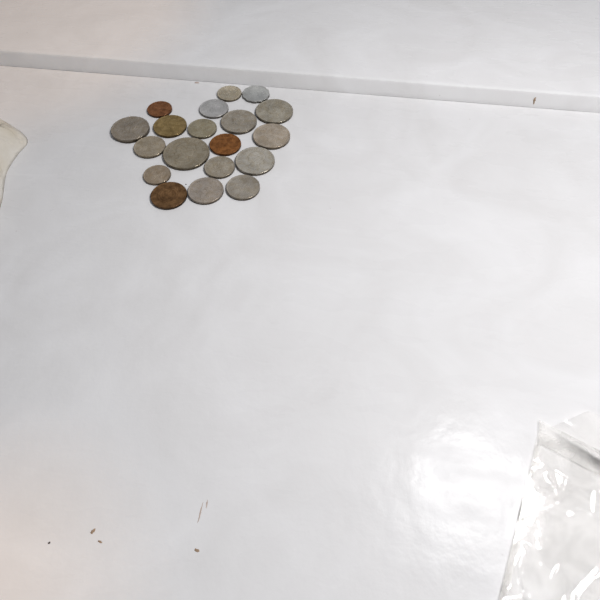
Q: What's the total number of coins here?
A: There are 19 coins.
